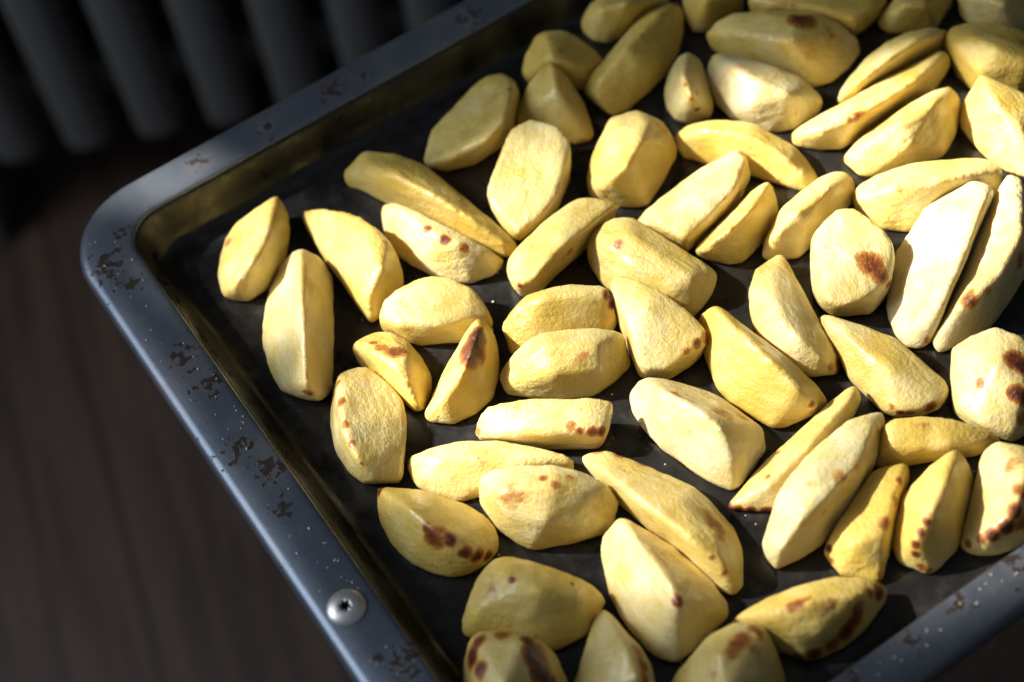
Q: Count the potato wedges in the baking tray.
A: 63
